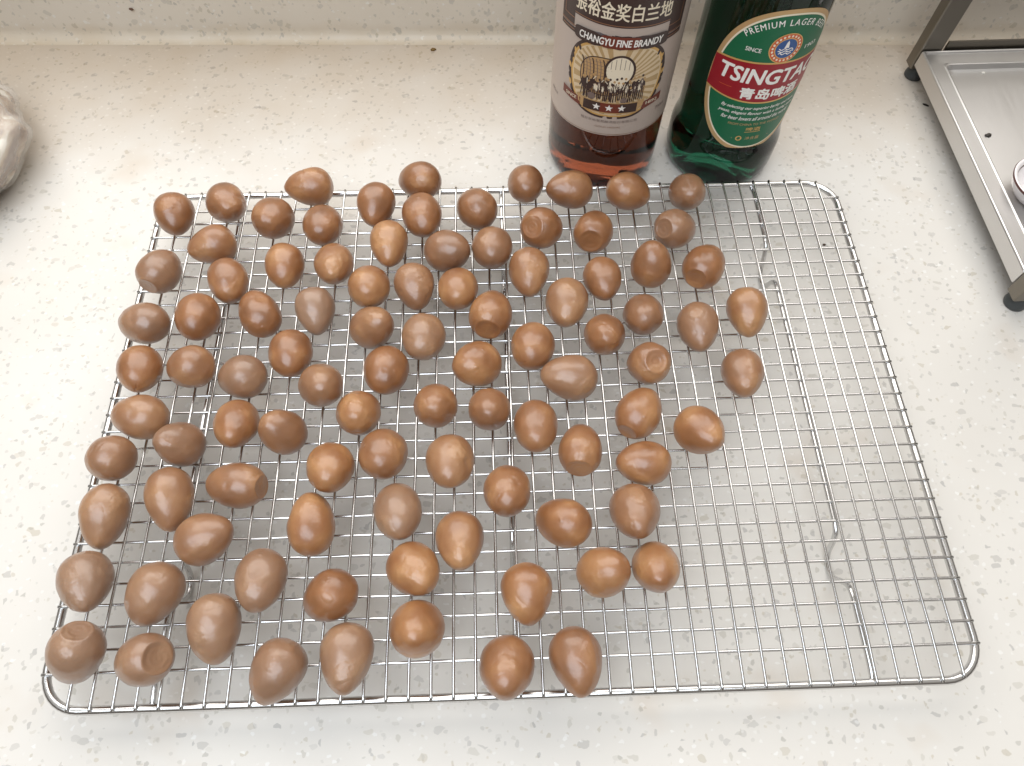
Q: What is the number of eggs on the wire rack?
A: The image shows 96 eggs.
